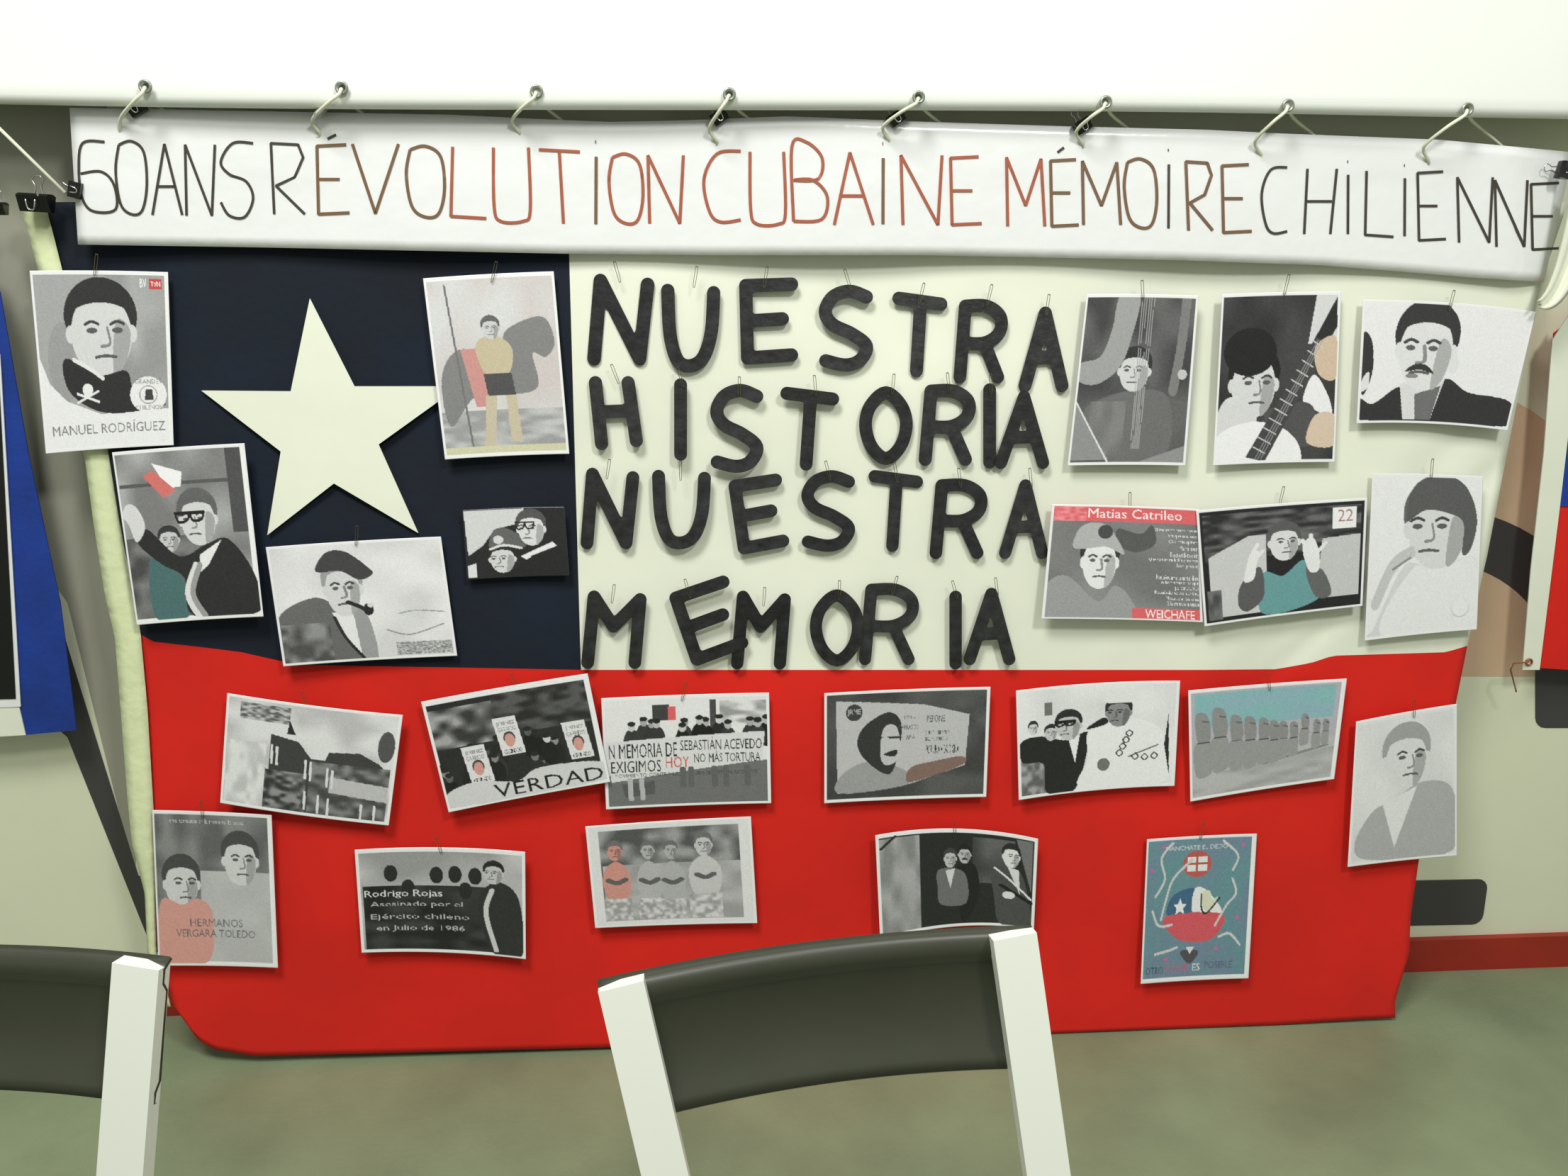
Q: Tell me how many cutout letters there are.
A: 29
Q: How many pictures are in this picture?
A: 23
